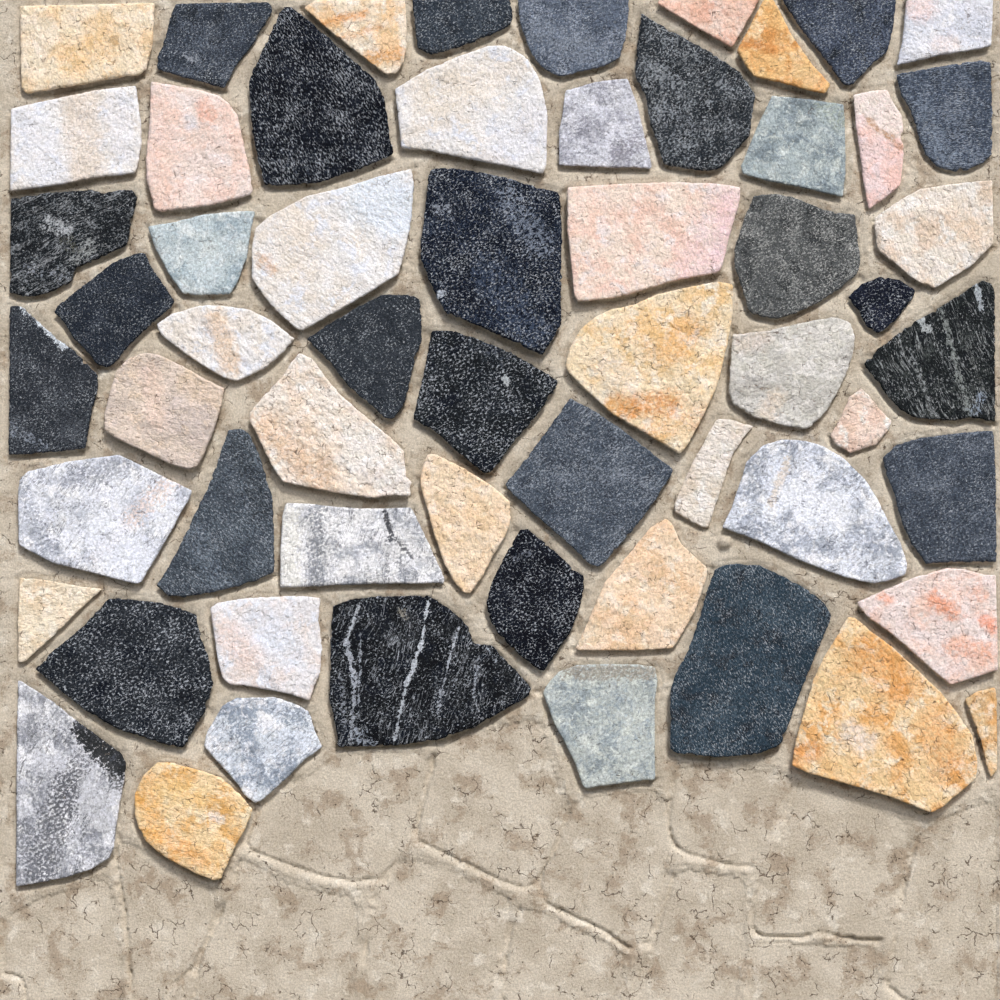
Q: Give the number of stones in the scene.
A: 59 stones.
